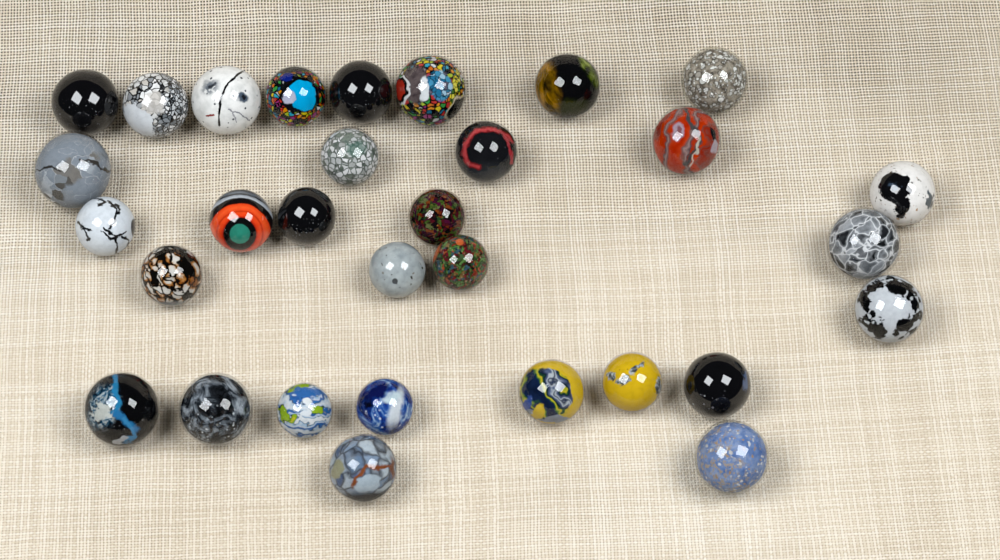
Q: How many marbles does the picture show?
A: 31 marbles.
